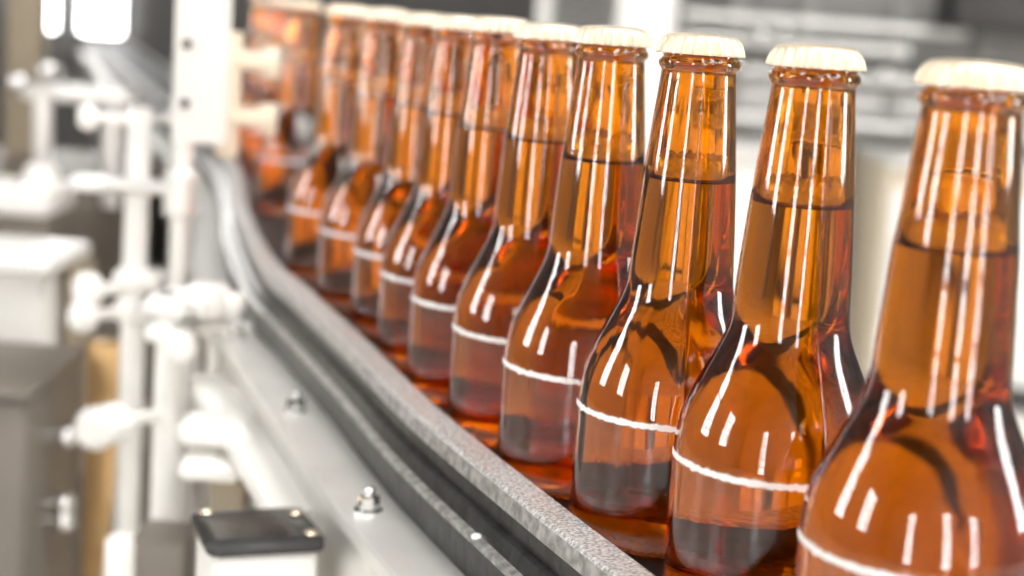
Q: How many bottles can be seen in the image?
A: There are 14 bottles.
